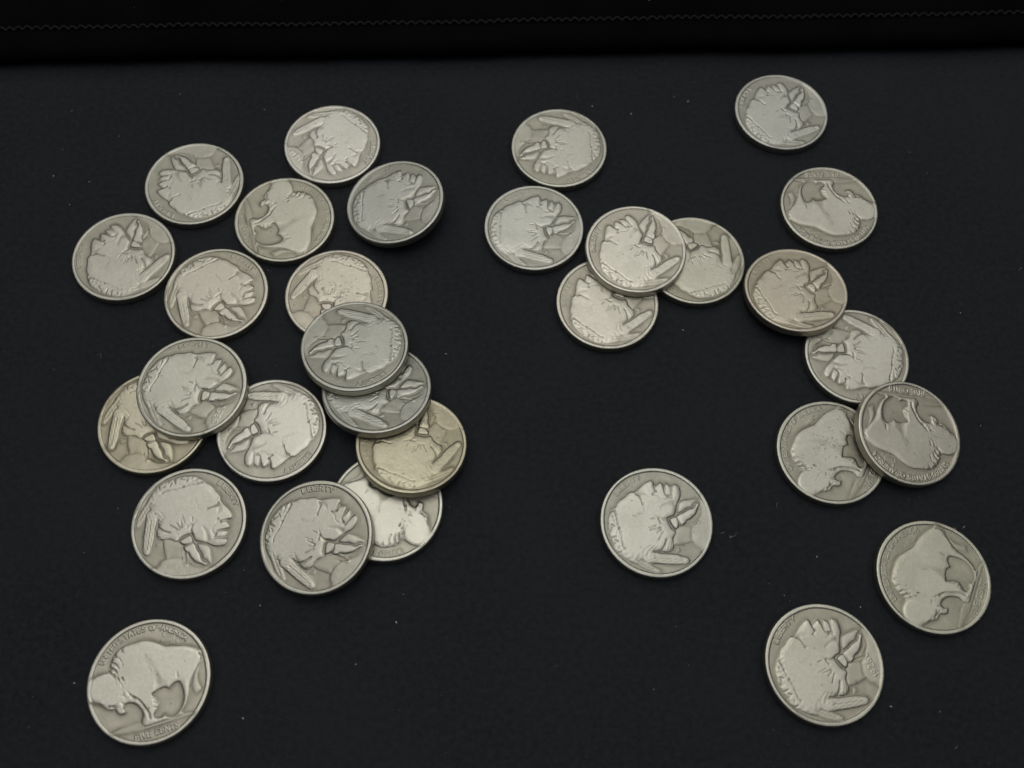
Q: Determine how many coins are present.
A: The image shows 31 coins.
